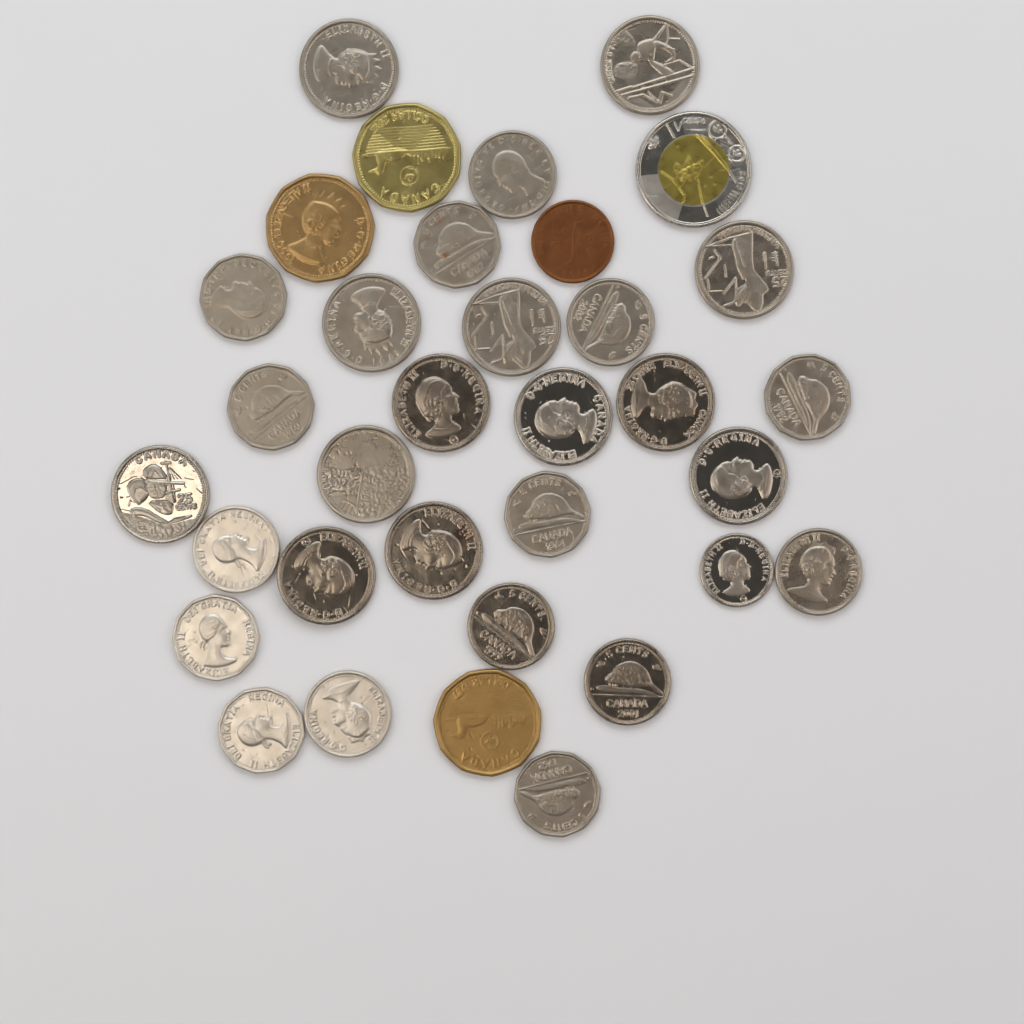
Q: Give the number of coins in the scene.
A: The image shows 34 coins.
